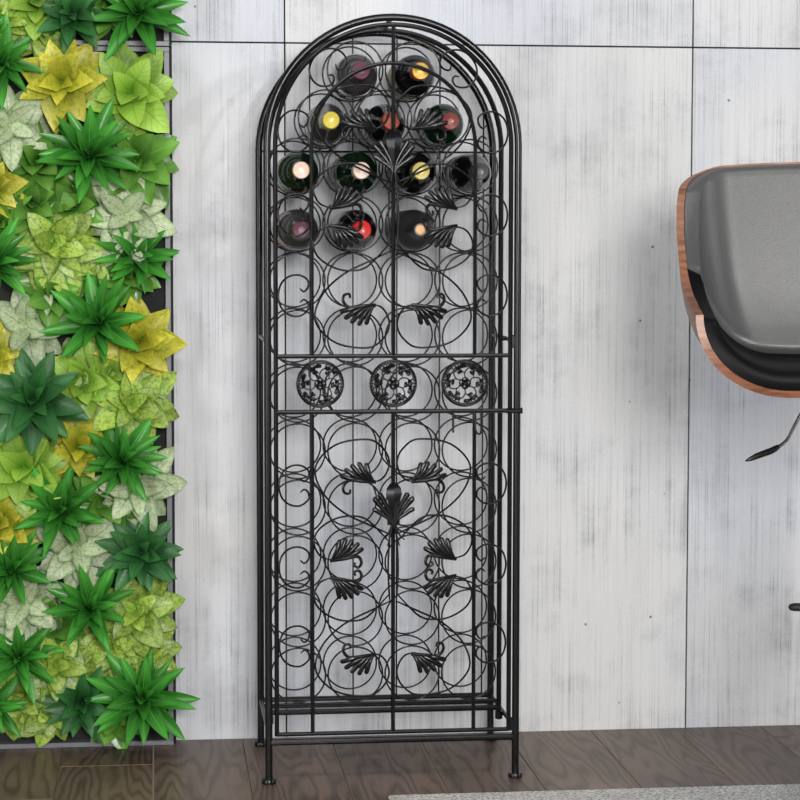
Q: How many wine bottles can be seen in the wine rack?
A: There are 12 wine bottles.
